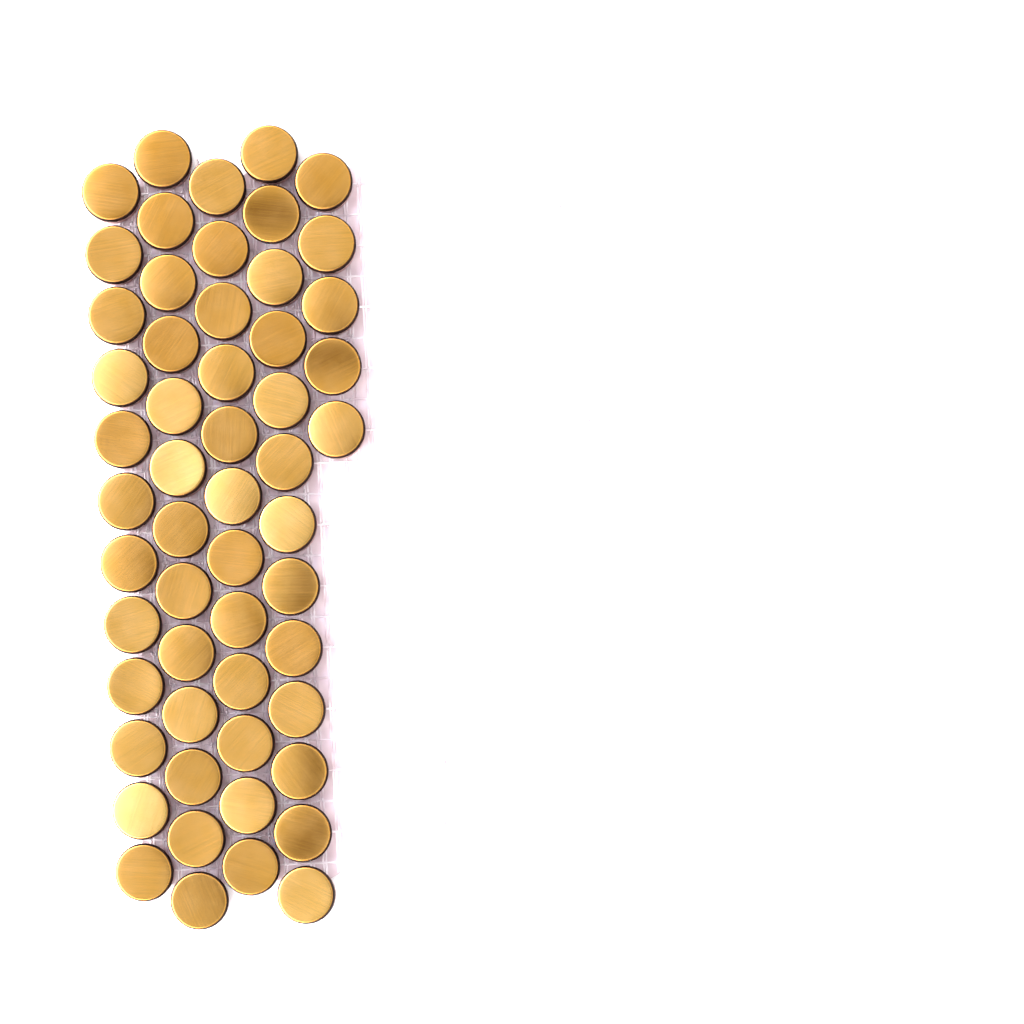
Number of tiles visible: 55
